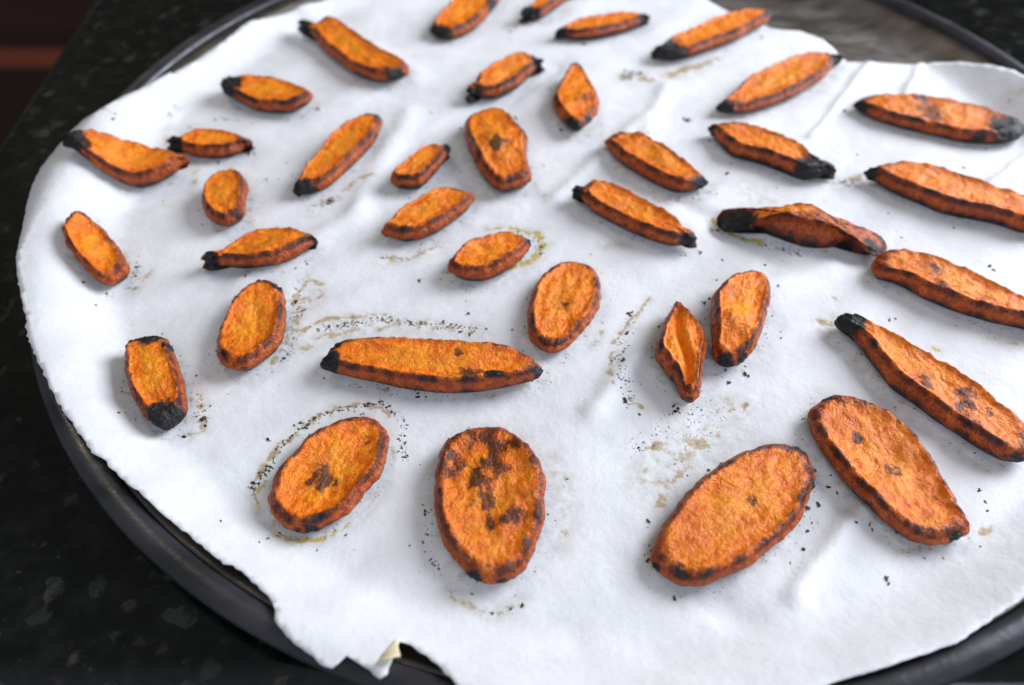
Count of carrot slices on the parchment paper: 37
